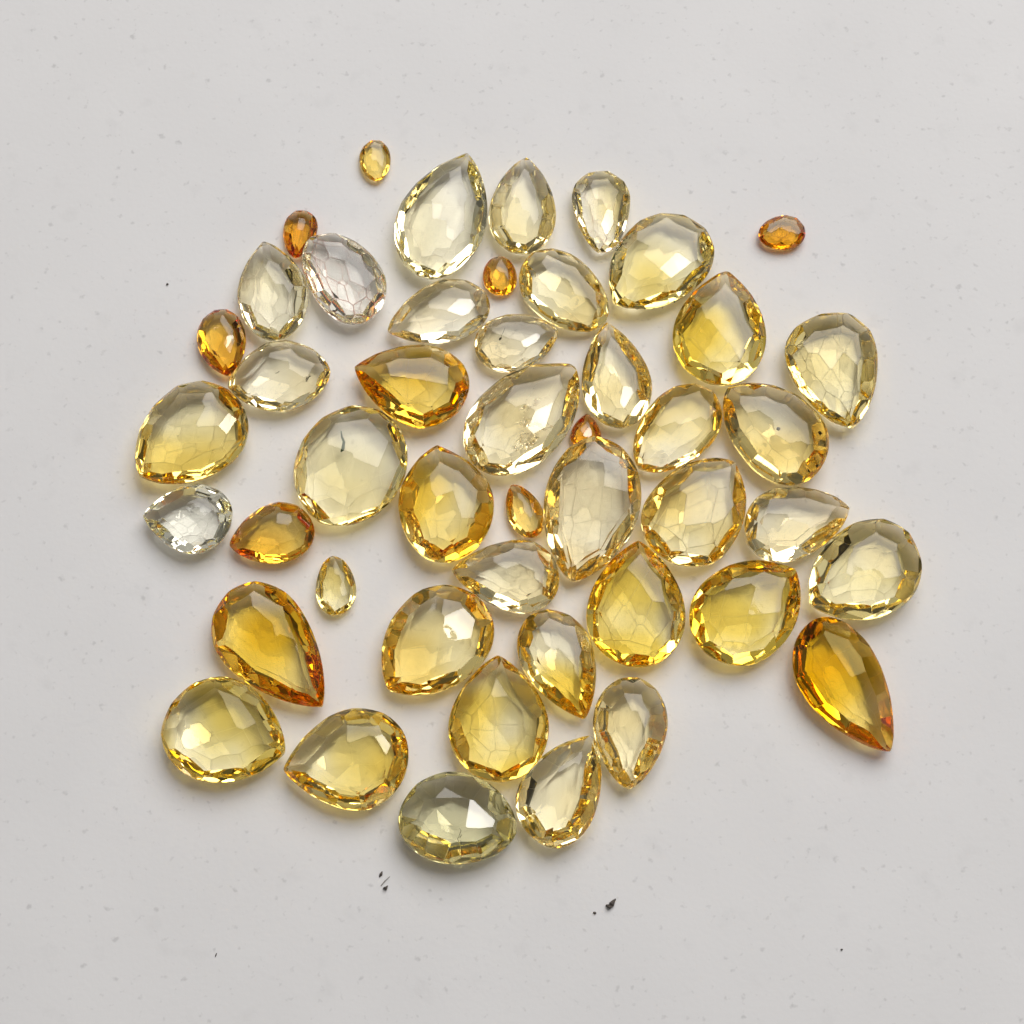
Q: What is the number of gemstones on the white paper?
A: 47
